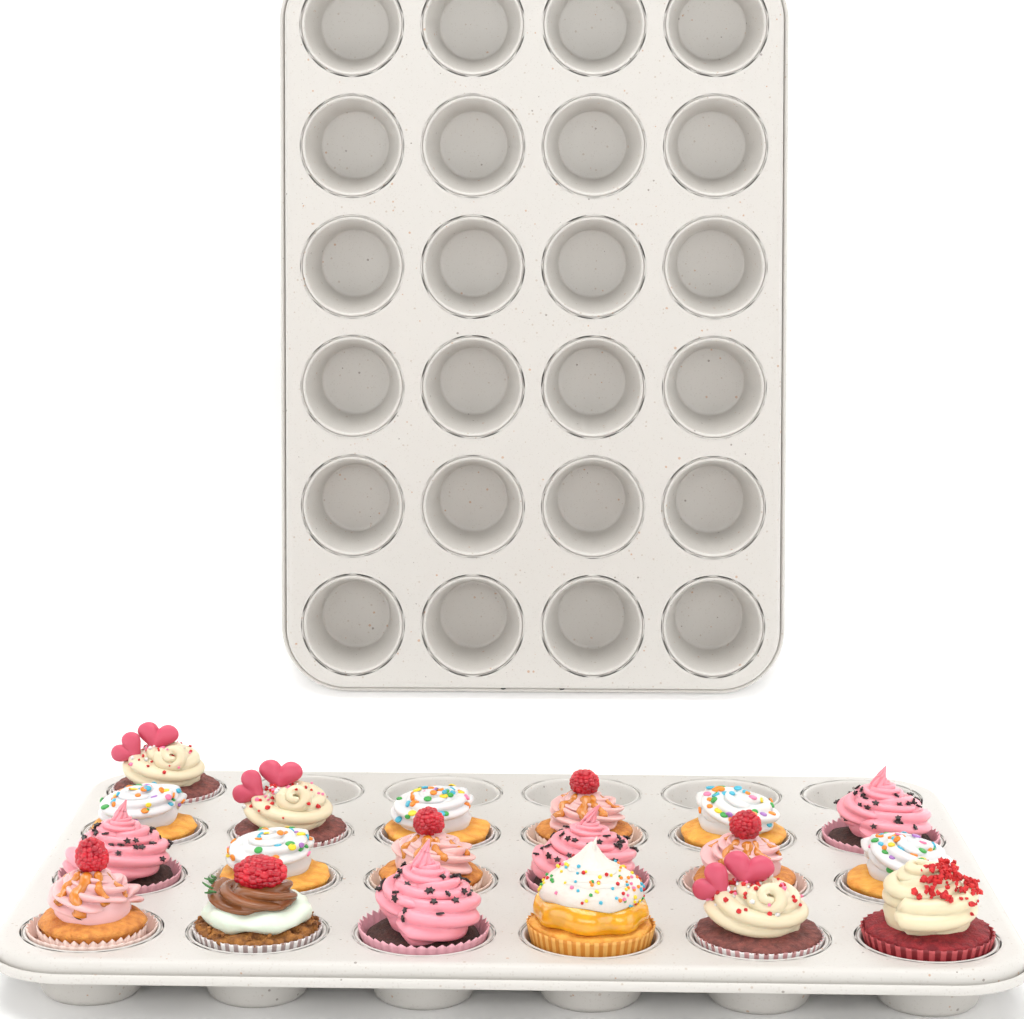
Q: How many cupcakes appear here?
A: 19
